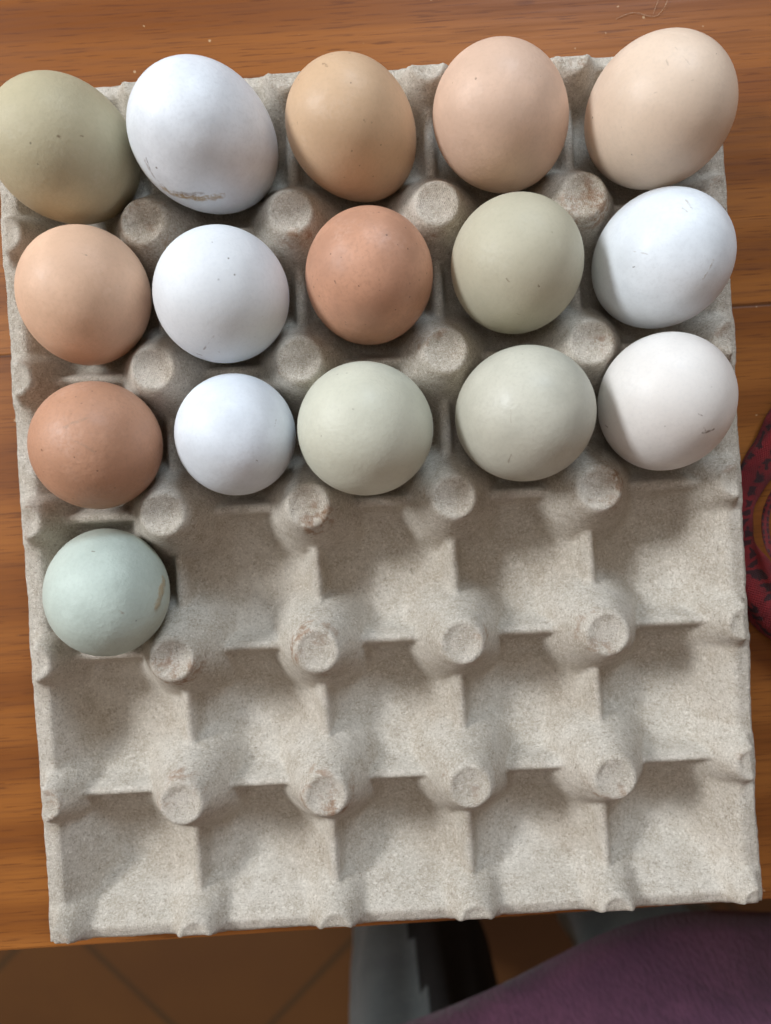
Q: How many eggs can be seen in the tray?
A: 16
